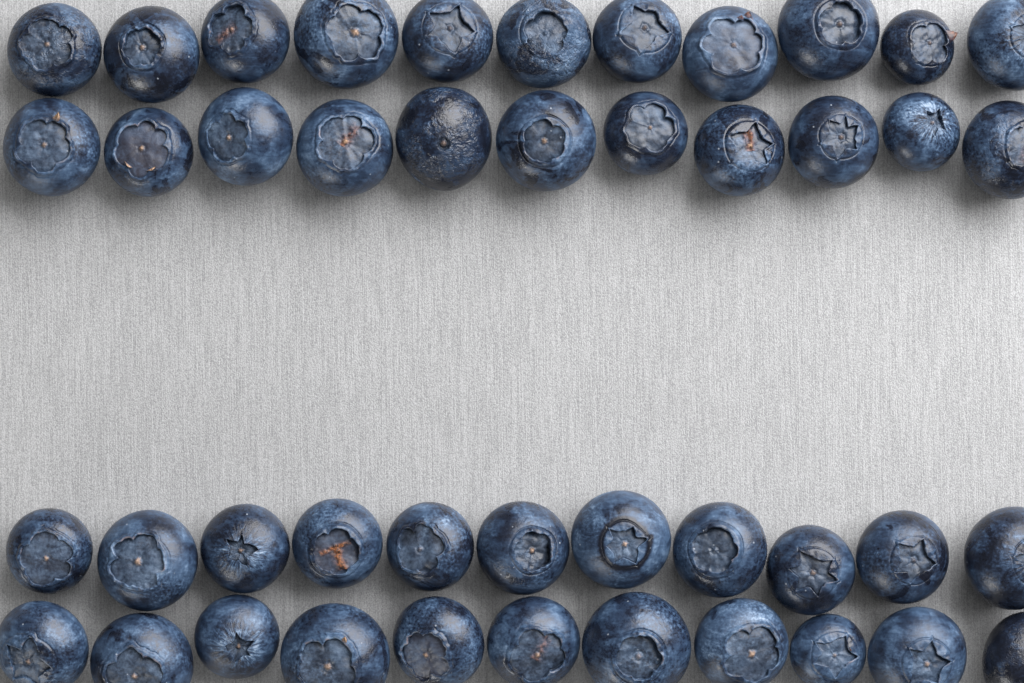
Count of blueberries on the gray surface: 44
